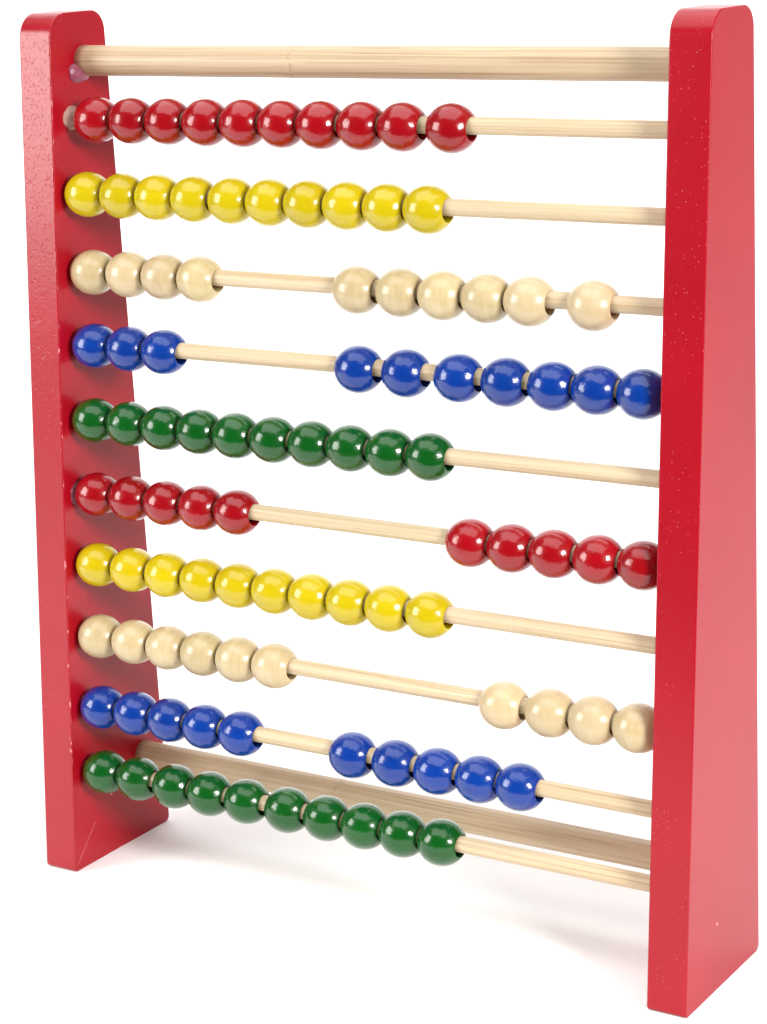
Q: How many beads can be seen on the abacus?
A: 100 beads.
